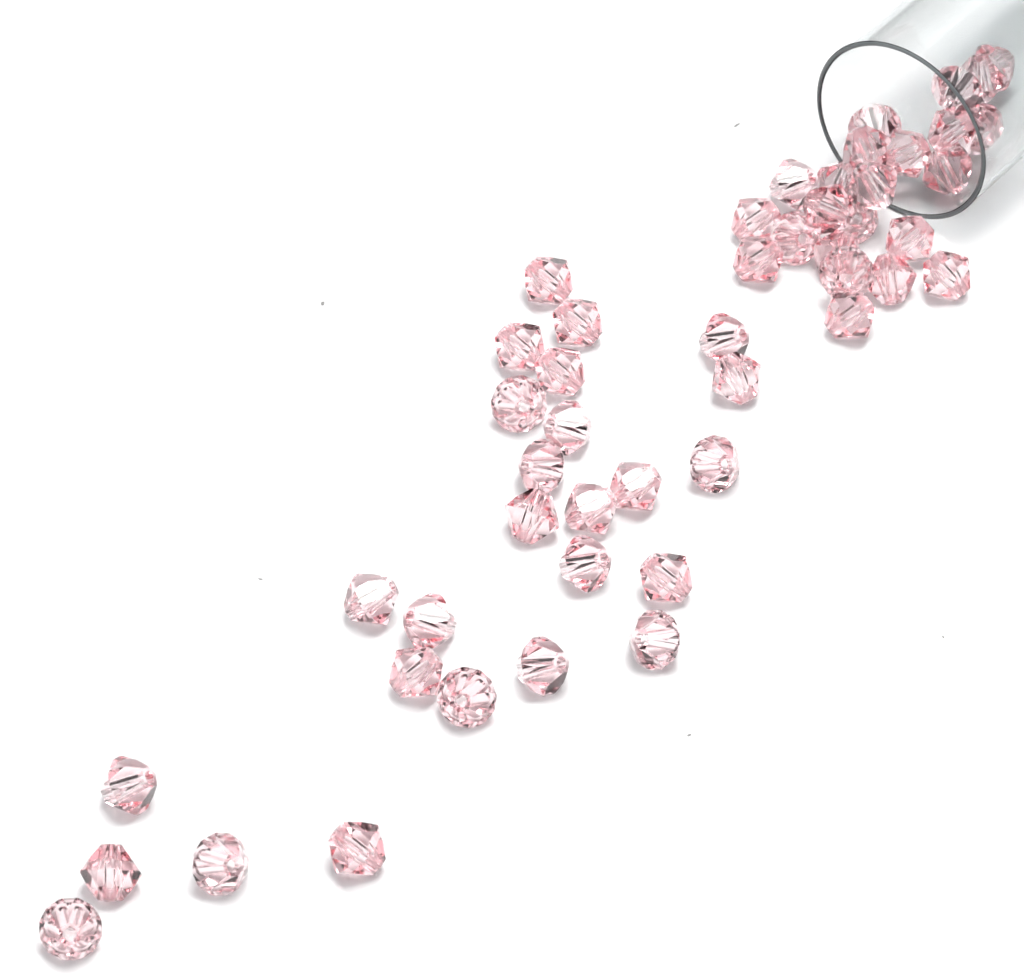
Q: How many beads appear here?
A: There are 50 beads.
